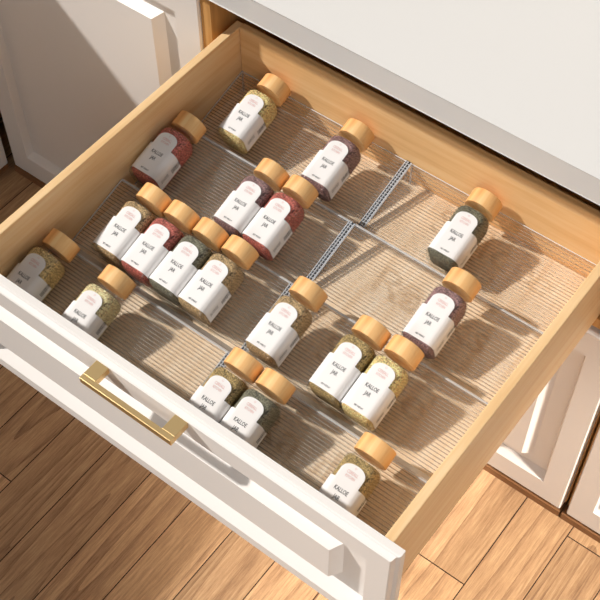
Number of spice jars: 19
